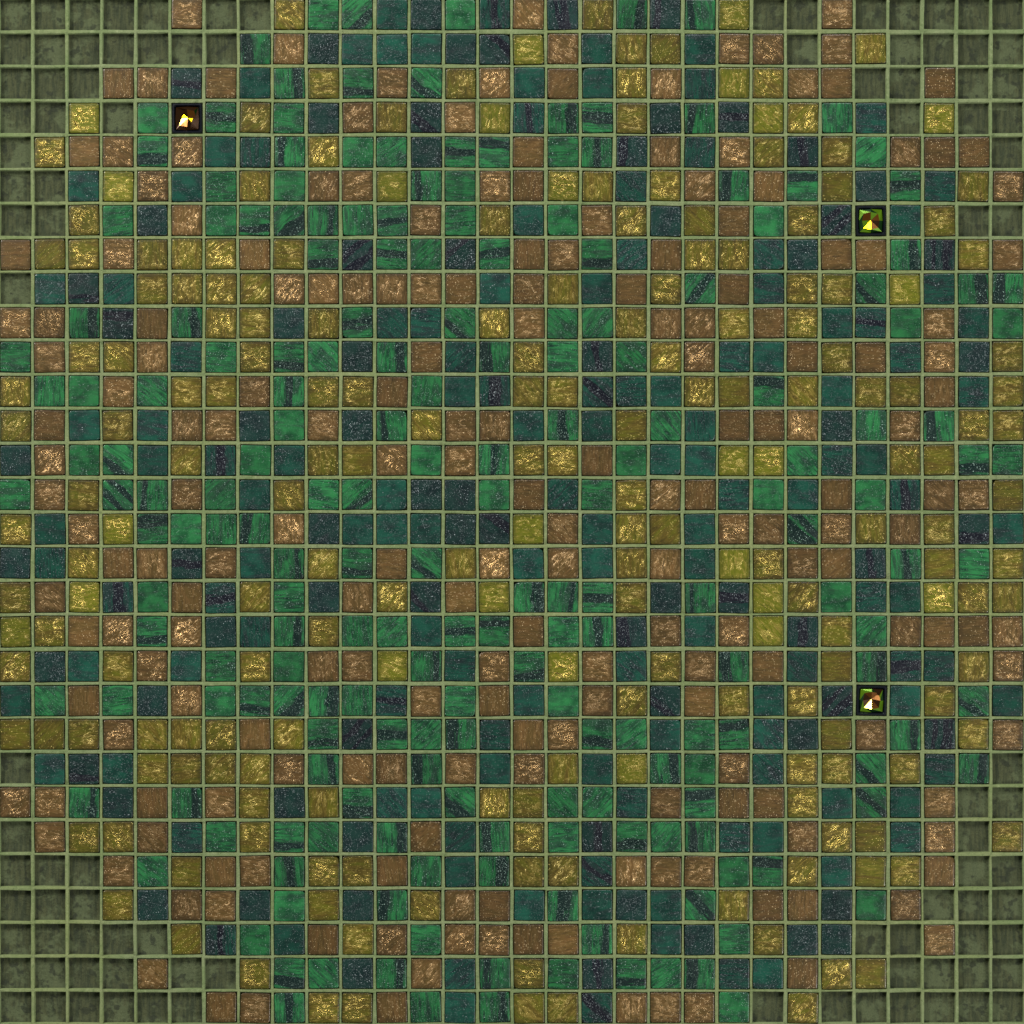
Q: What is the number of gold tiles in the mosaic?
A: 200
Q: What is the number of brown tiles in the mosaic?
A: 200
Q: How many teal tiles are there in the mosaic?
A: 200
